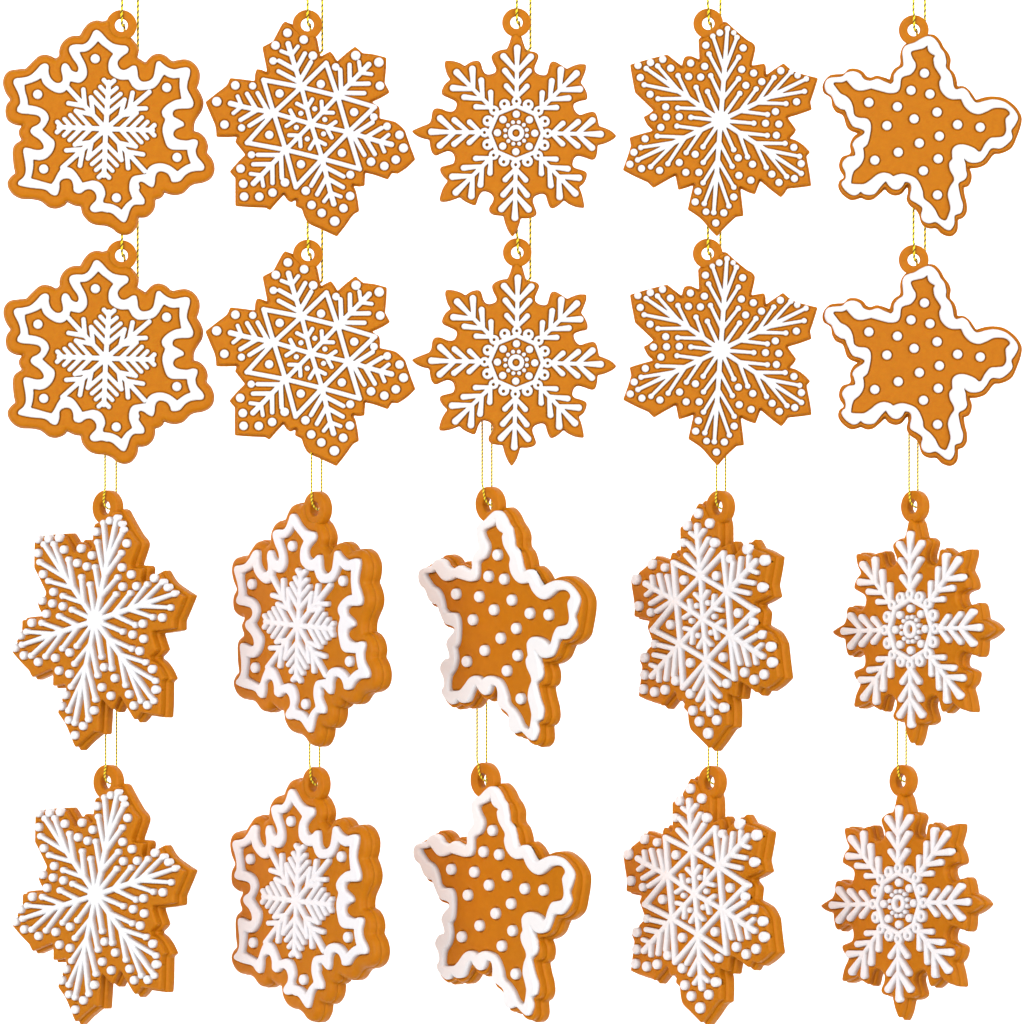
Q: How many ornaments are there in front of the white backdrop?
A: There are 20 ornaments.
